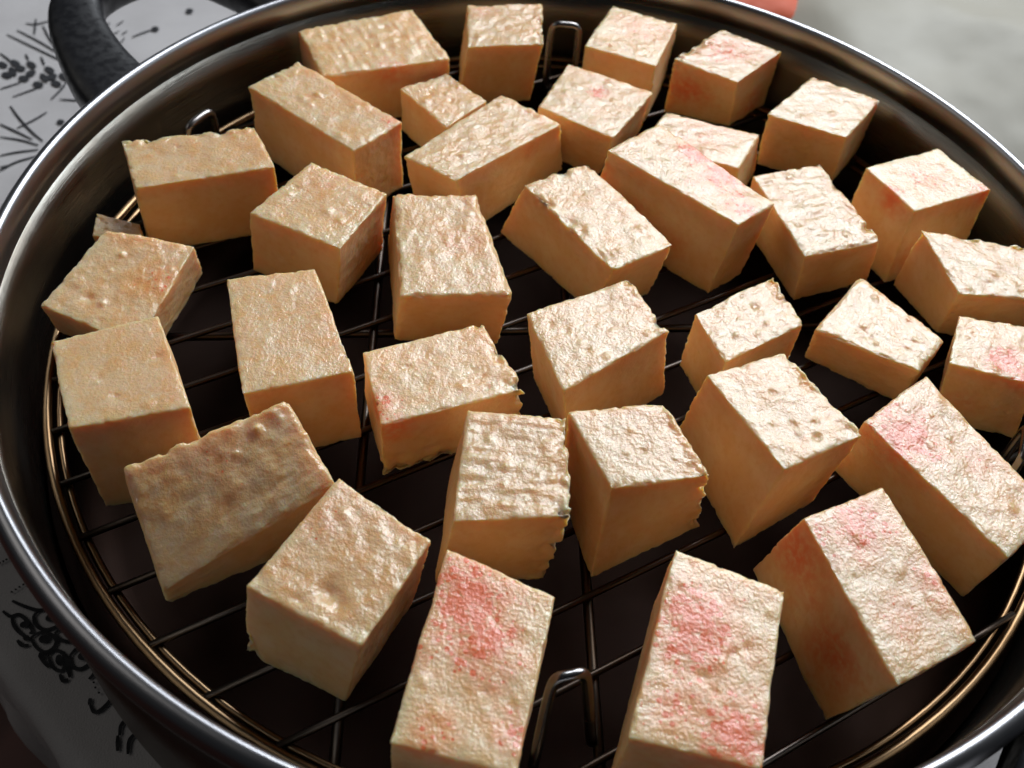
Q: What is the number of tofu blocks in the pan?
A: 36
